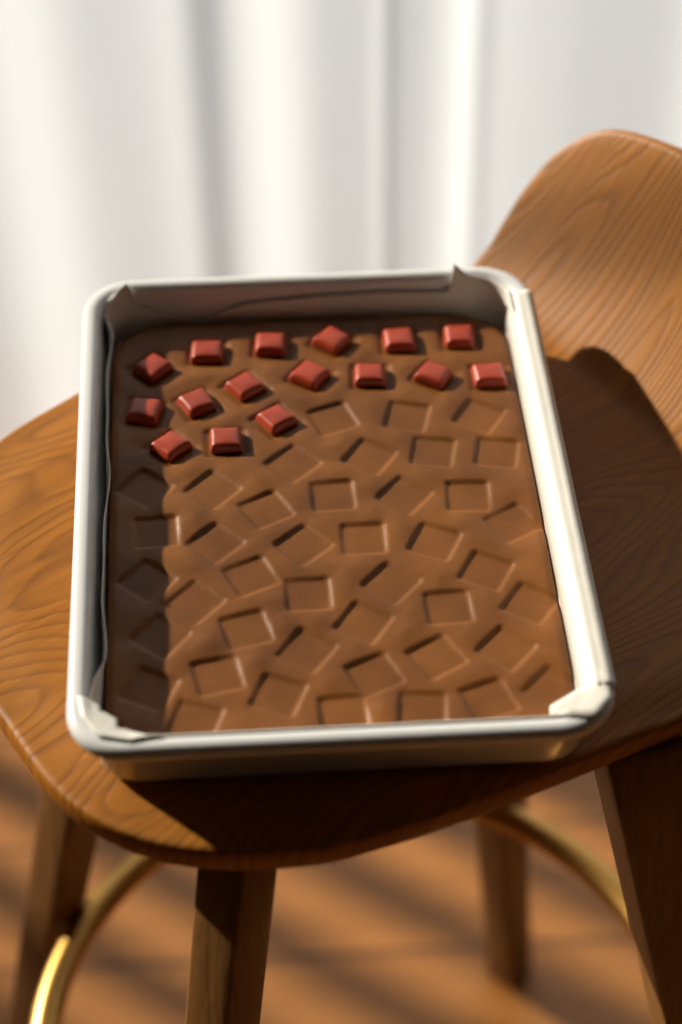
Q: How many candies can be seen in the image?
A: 16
